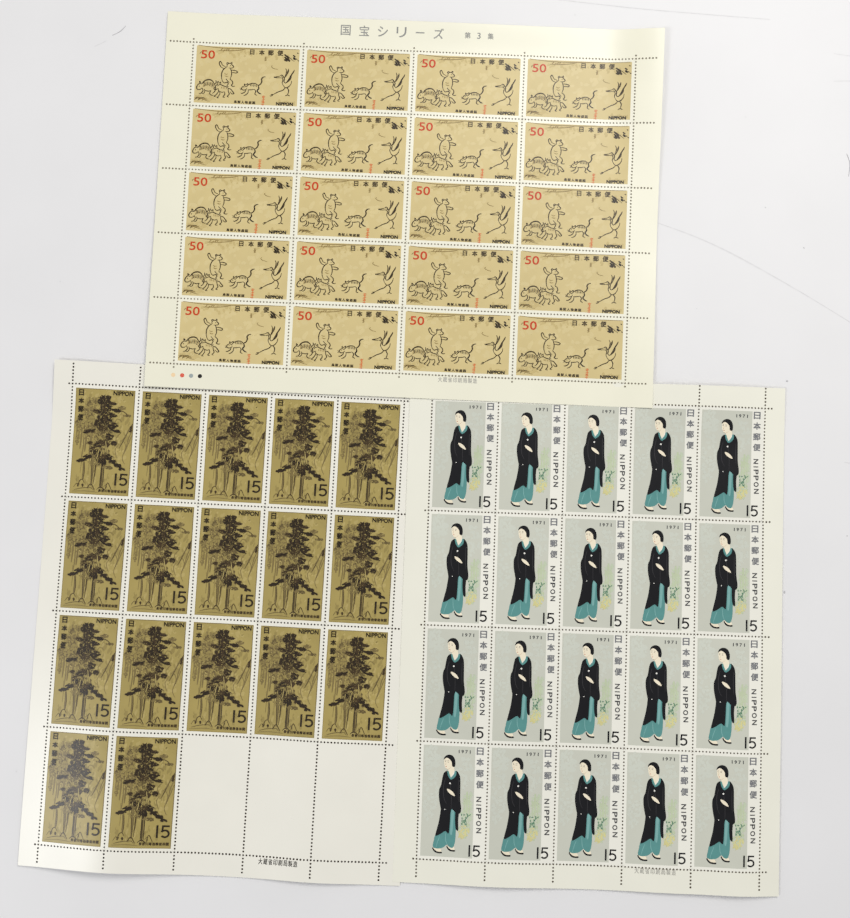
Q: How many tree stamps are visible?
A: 17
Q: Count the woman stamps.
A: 20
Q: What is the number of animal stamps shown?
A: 20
